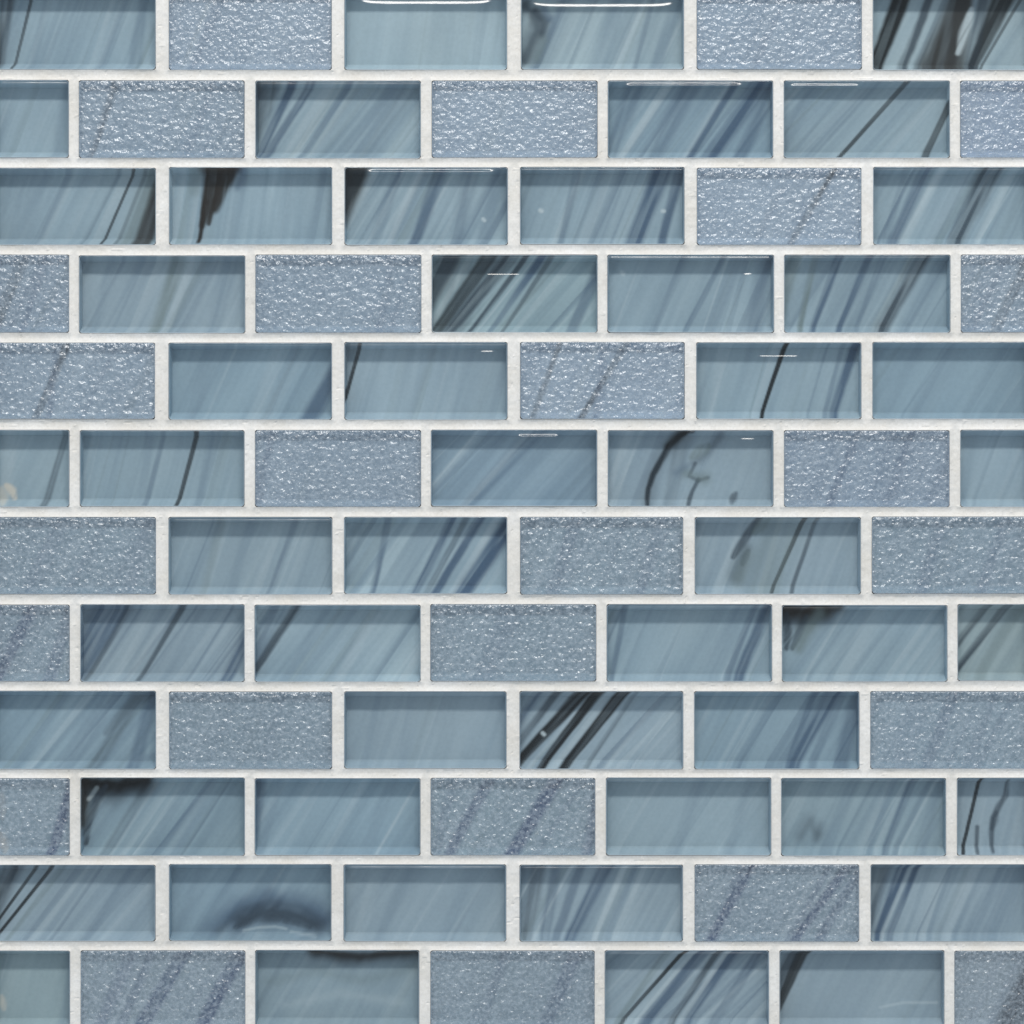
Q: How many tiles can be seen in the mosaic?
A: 78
